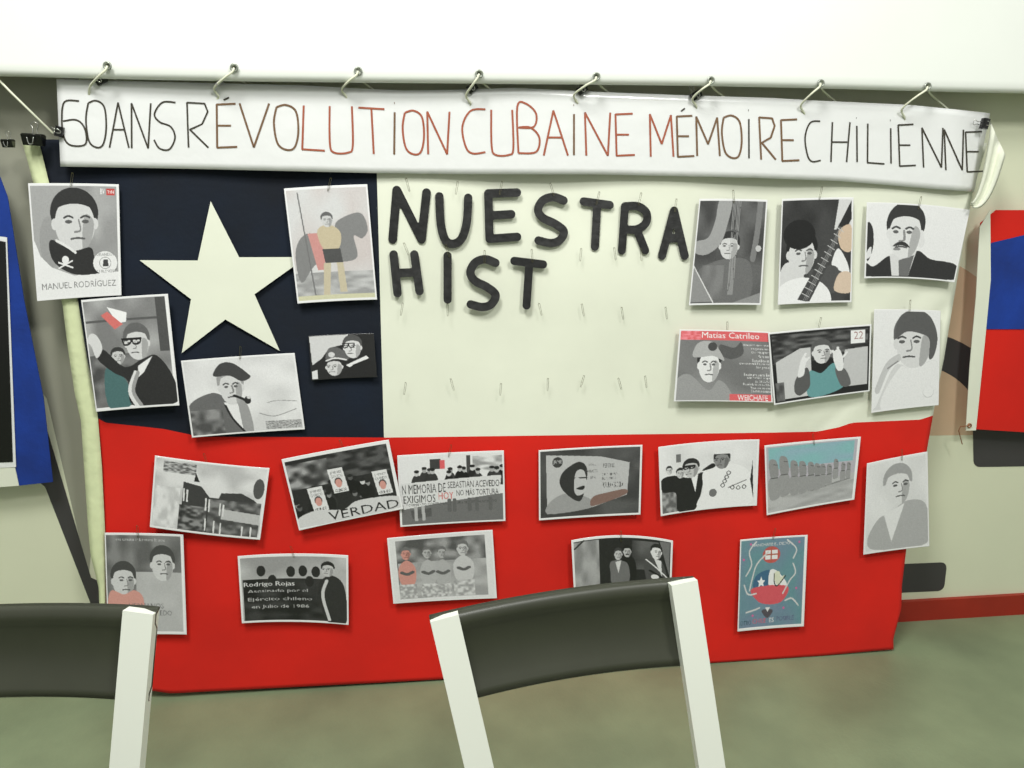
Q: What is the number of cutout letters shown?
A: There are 11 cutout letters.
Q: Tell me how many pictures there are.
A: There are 23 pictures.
